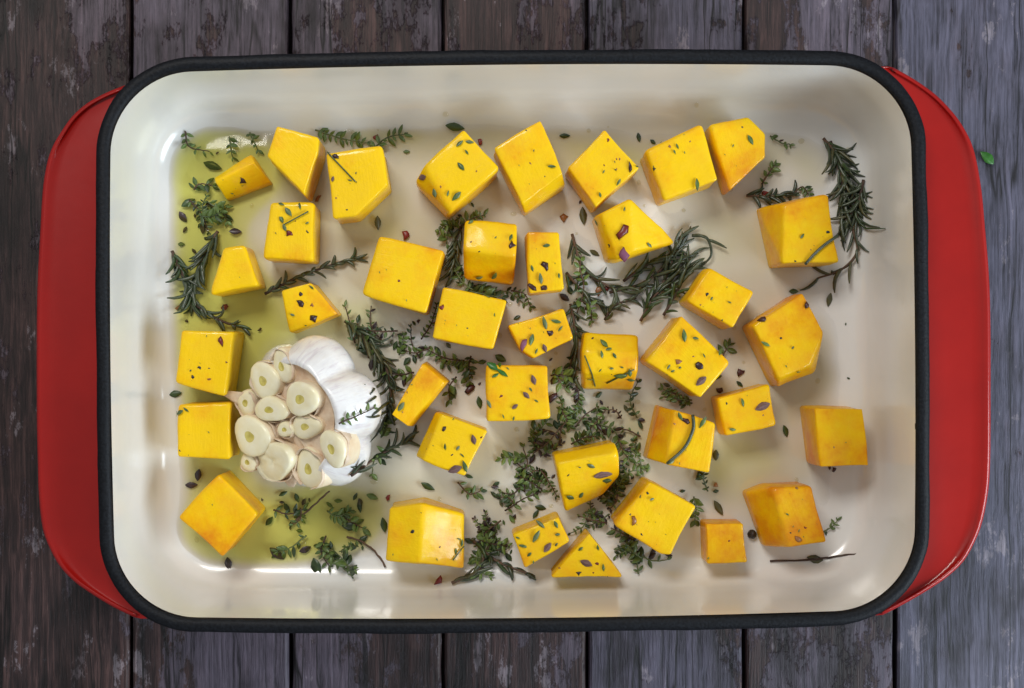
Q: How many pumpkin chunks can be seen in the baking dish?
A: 38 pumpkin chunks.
